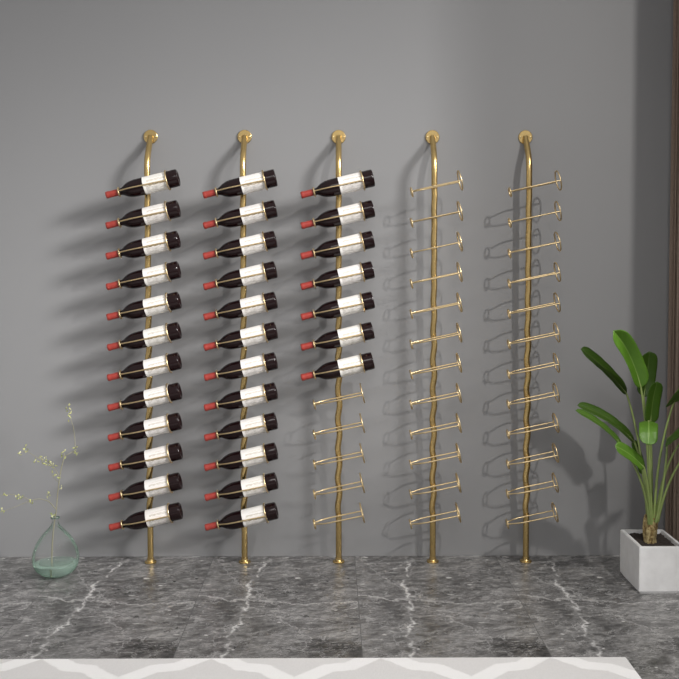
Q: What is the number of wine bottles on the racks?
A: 31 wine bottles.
